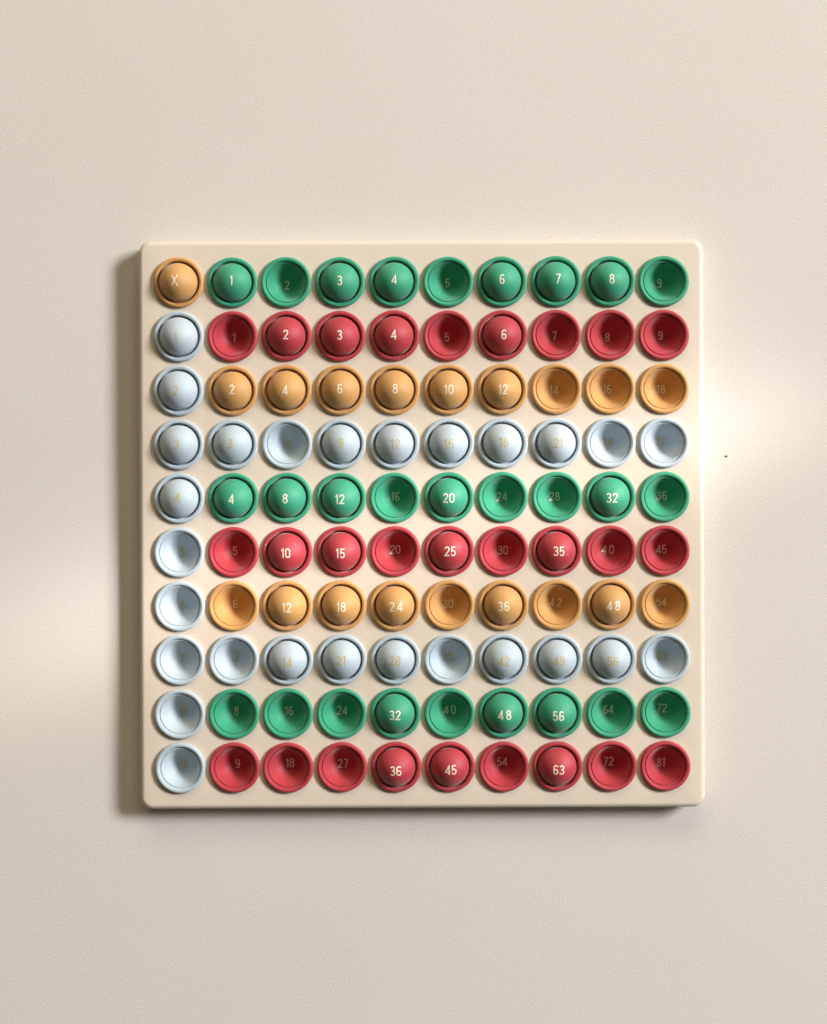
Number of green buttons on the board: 27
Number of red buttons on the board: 27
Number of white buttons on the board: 27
